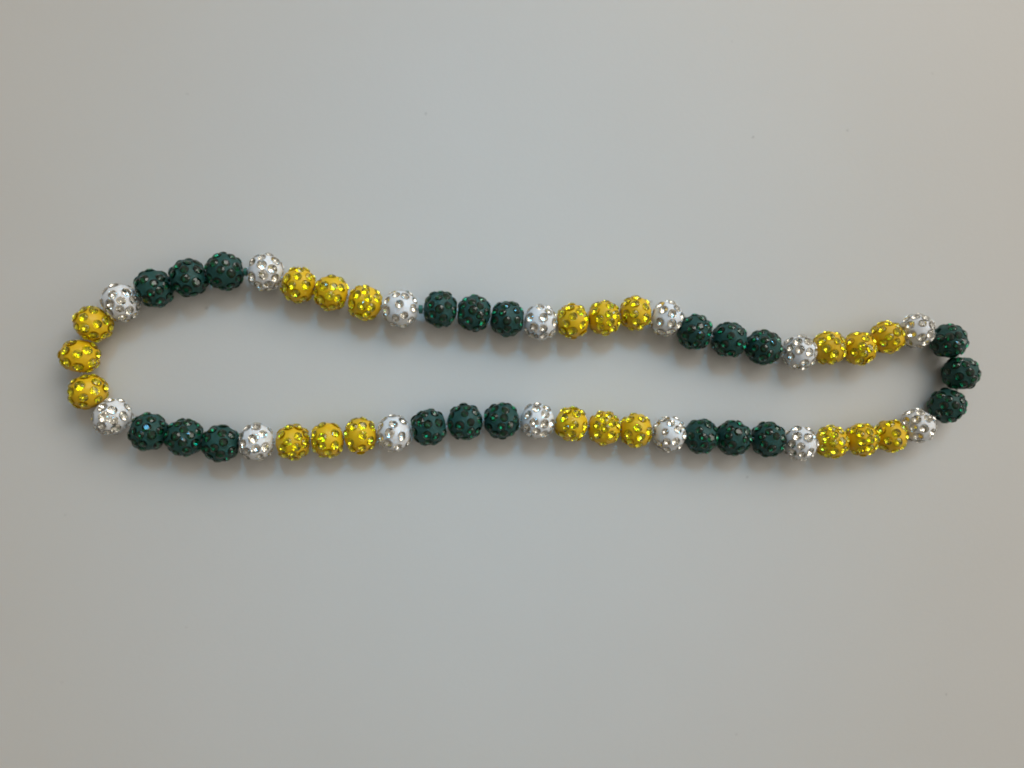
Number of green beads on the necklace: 21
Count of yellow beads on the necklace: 21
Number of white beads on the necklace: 14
